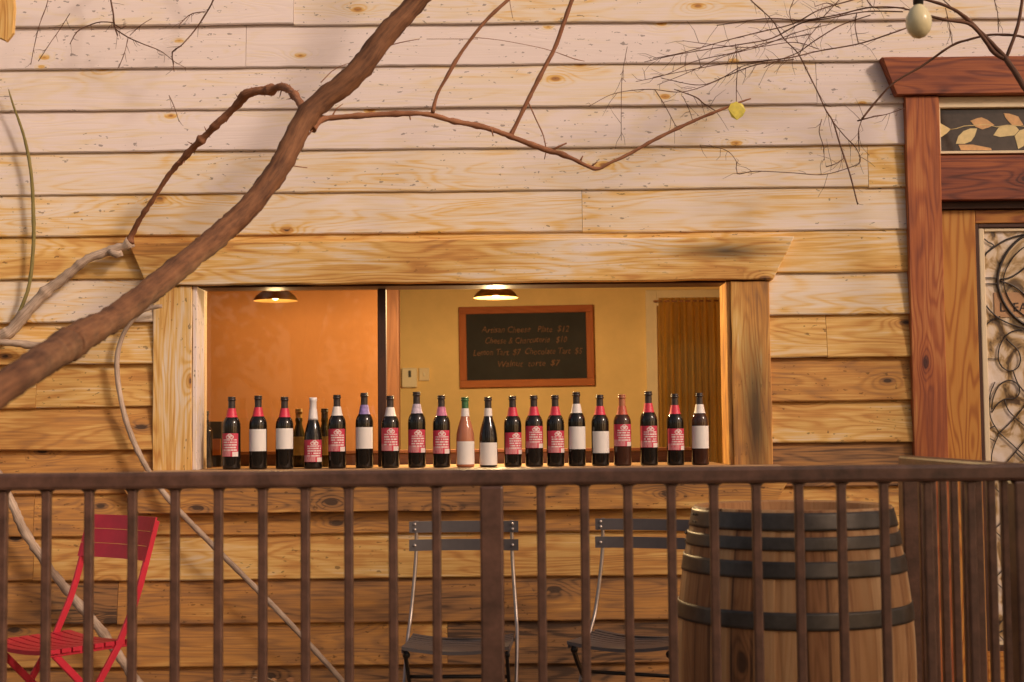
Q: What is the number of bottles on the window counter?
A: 23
